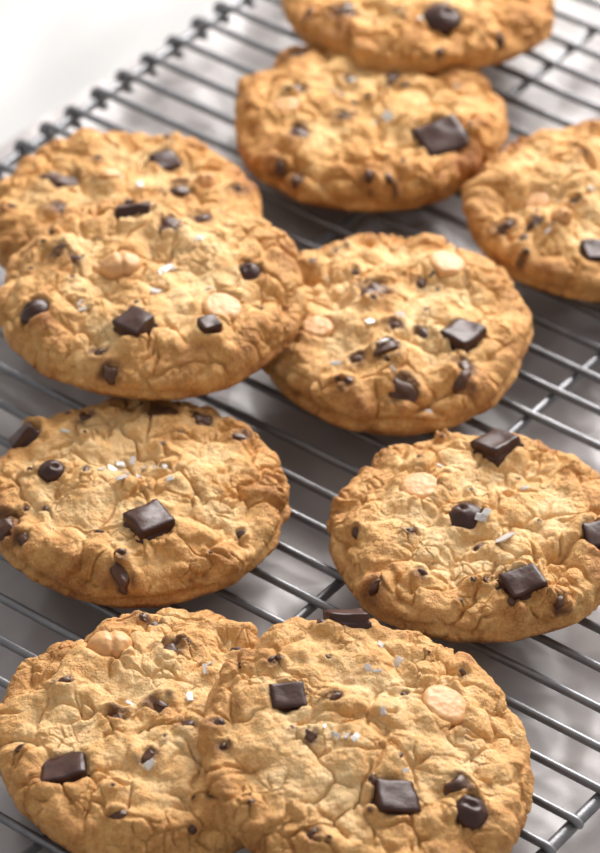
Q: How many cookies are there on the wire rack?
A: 10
